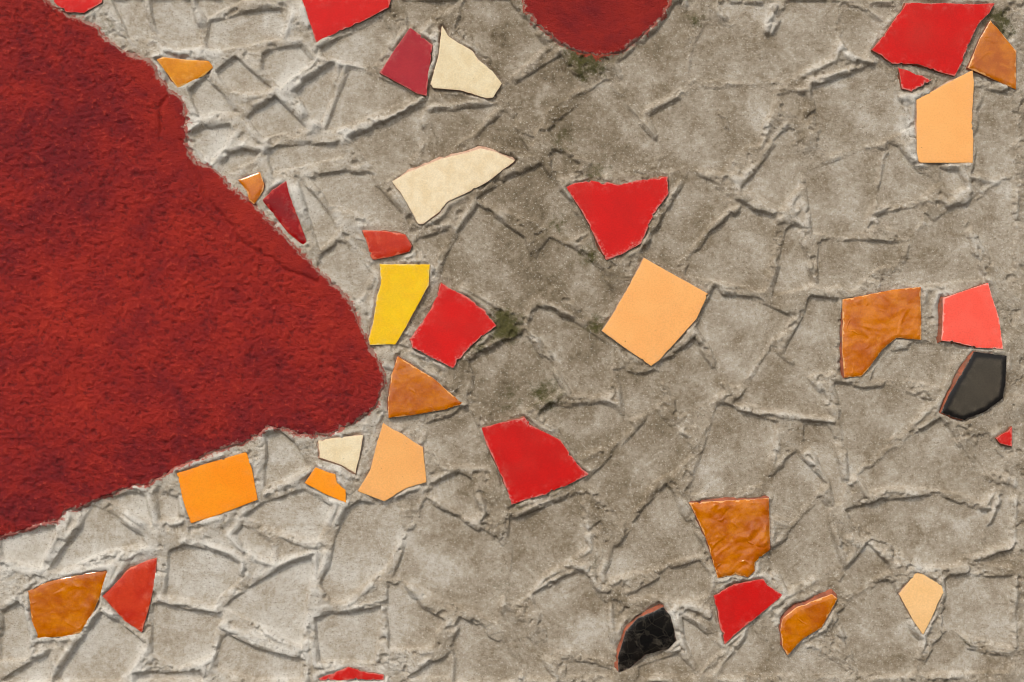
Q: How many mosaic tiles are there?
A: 35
